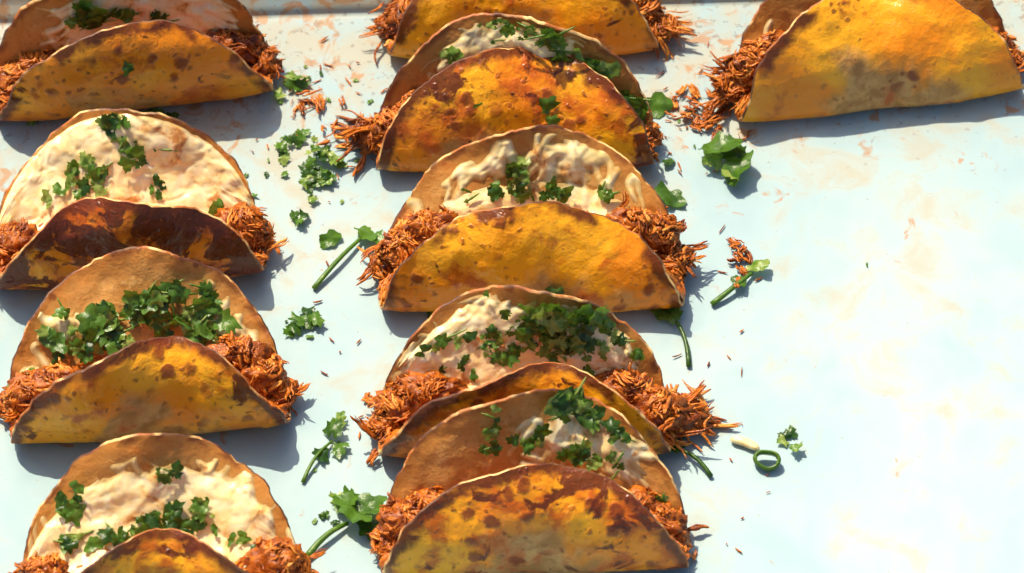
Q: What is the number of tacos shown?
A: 10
